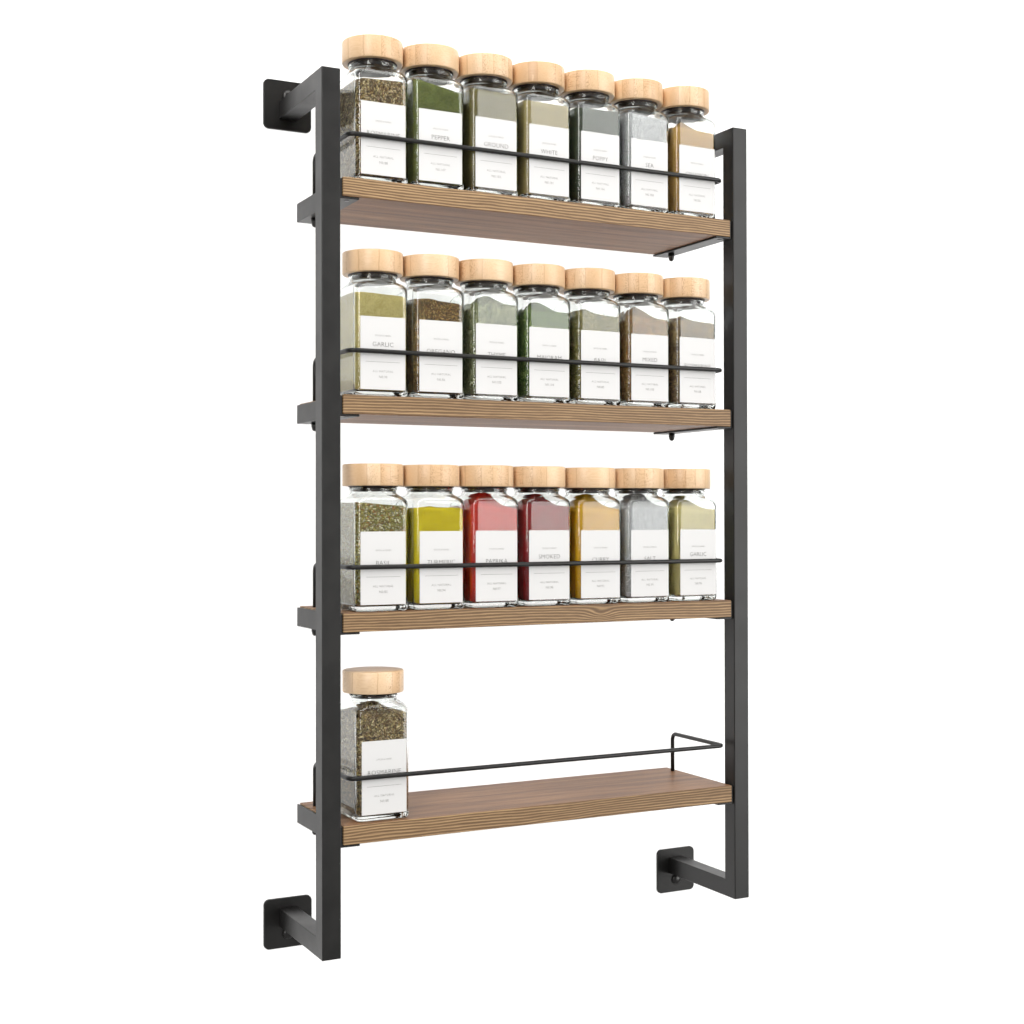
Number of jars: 22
